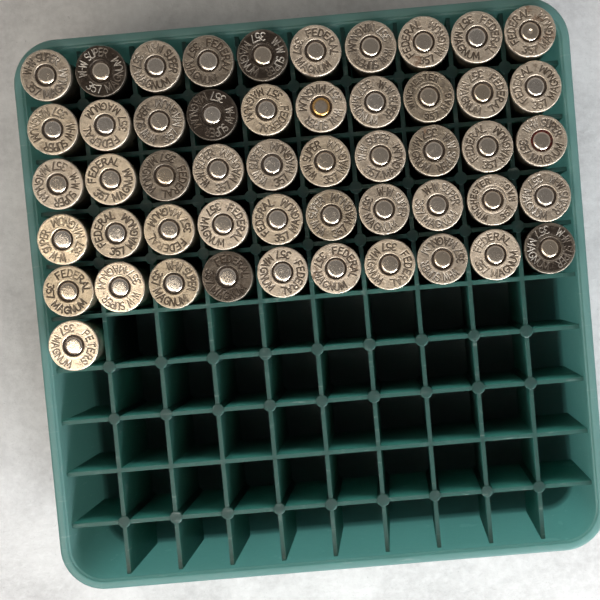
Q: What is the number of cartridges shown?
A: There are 51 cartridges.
